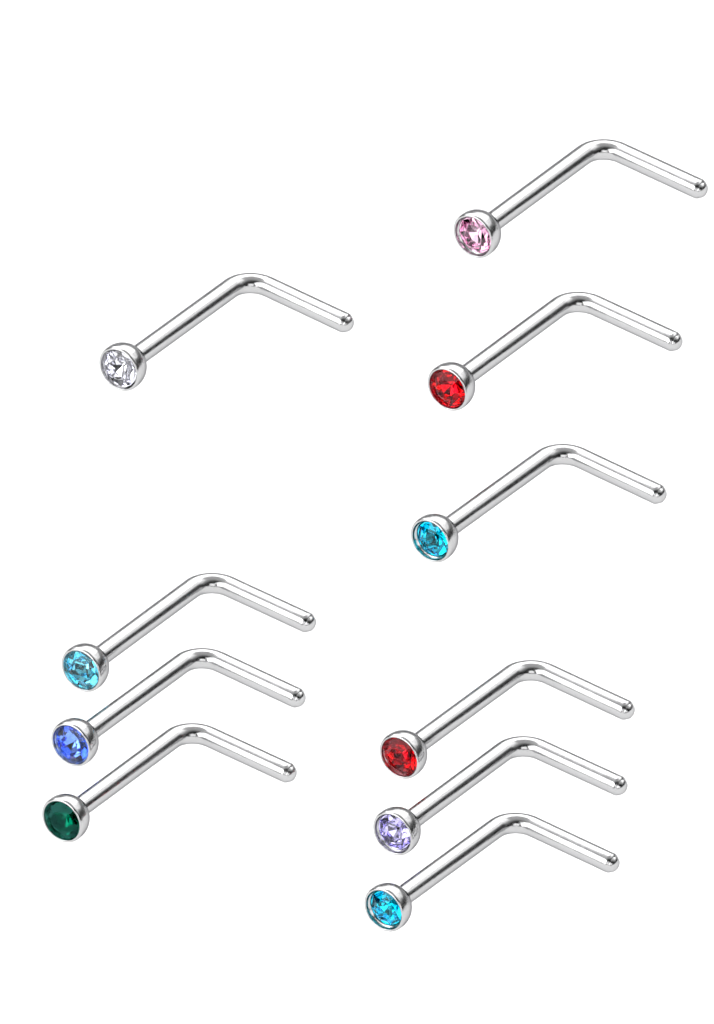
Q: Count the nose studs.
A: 10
